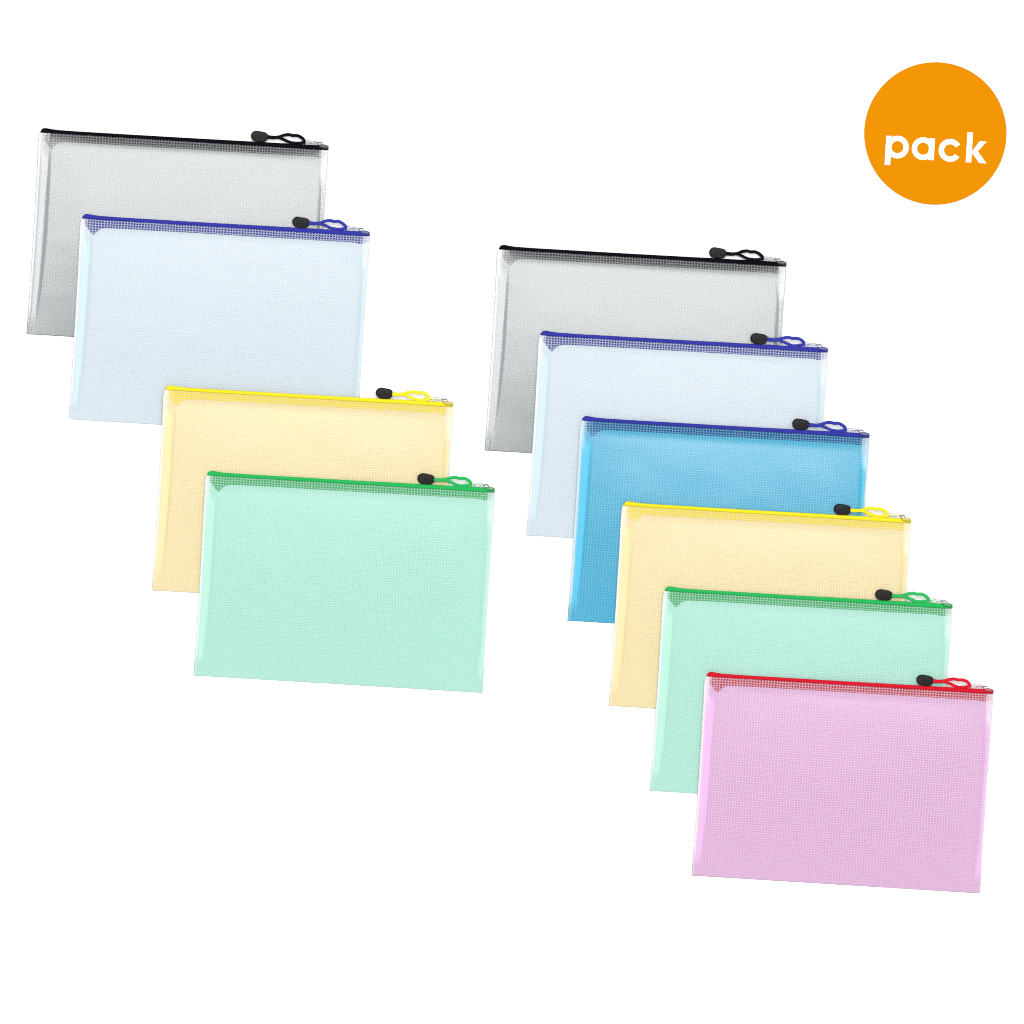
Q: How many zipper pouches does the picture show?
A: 10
